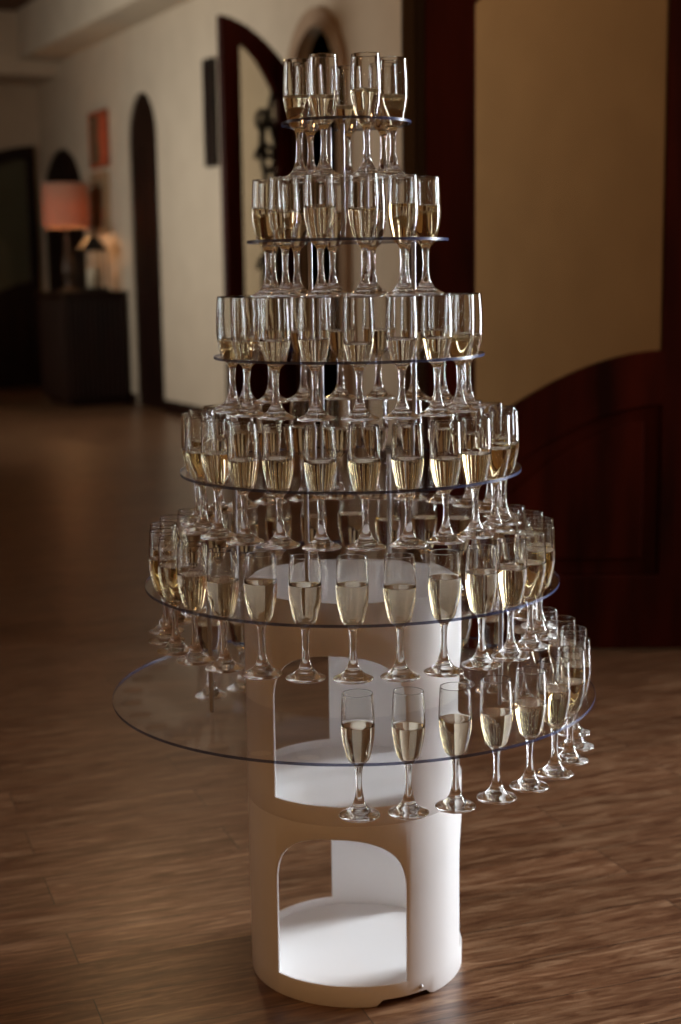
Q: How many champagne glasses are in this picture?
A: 105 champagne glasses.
